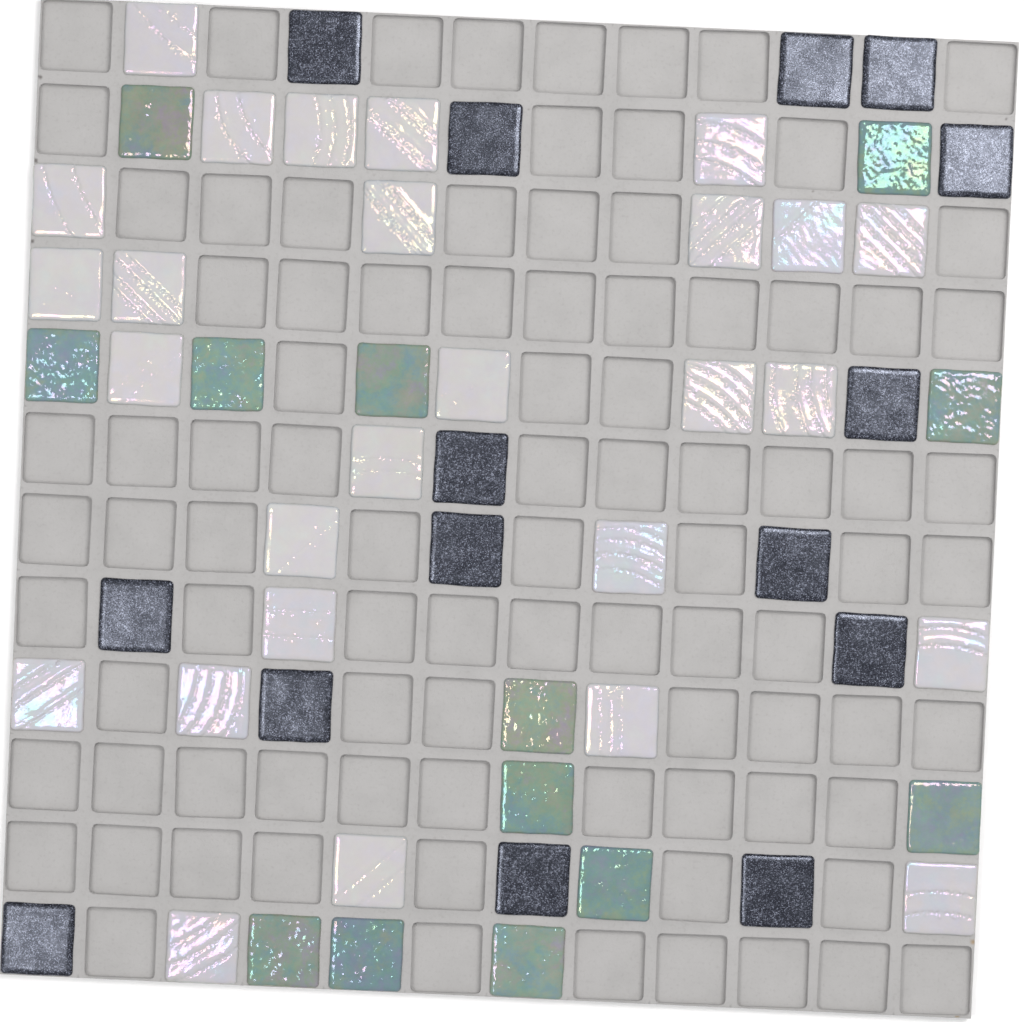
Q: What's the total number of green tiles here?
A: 13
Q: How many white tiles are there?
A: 27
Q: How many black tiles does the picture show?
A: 15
